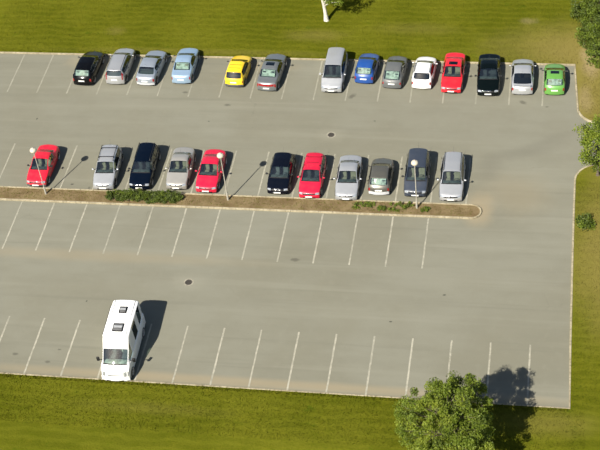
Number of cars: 25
